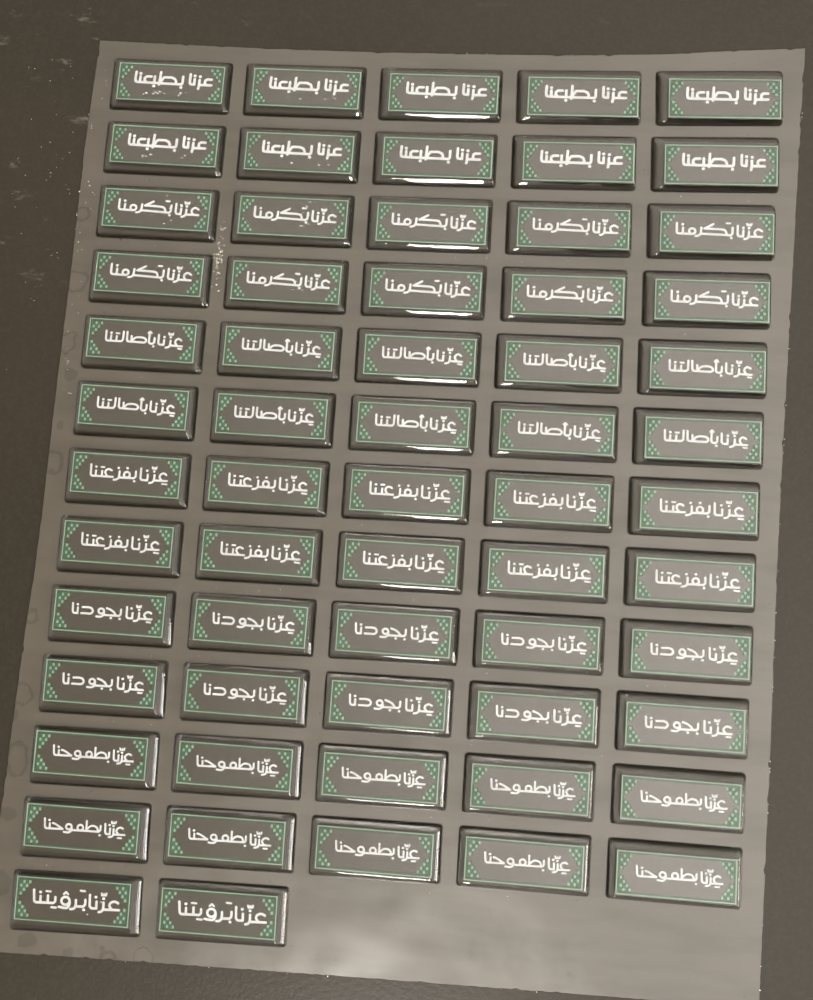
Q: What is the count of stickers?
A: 62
